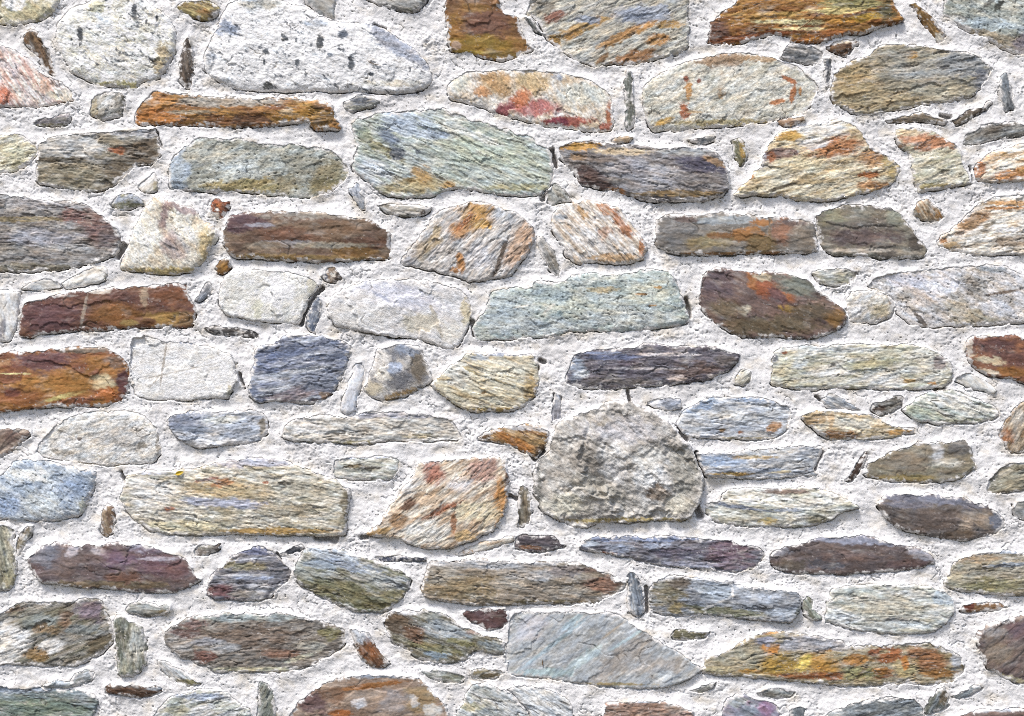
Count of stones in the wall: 162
